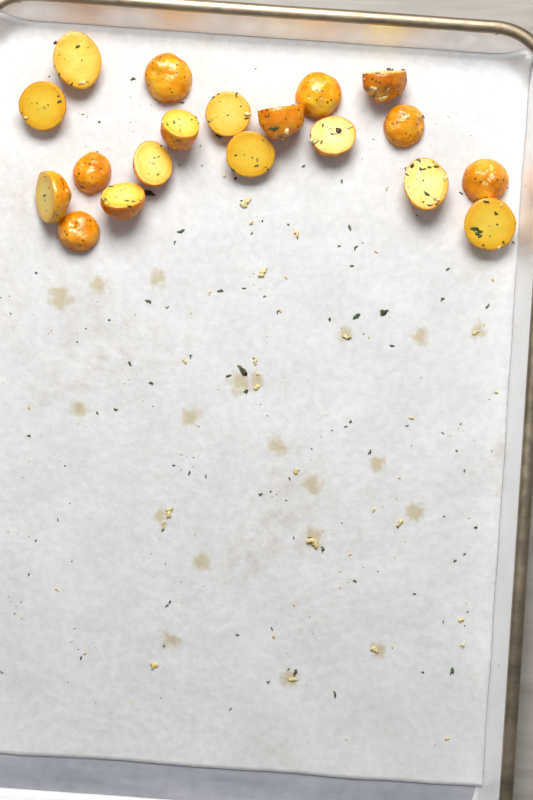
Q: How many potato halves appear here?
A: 19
